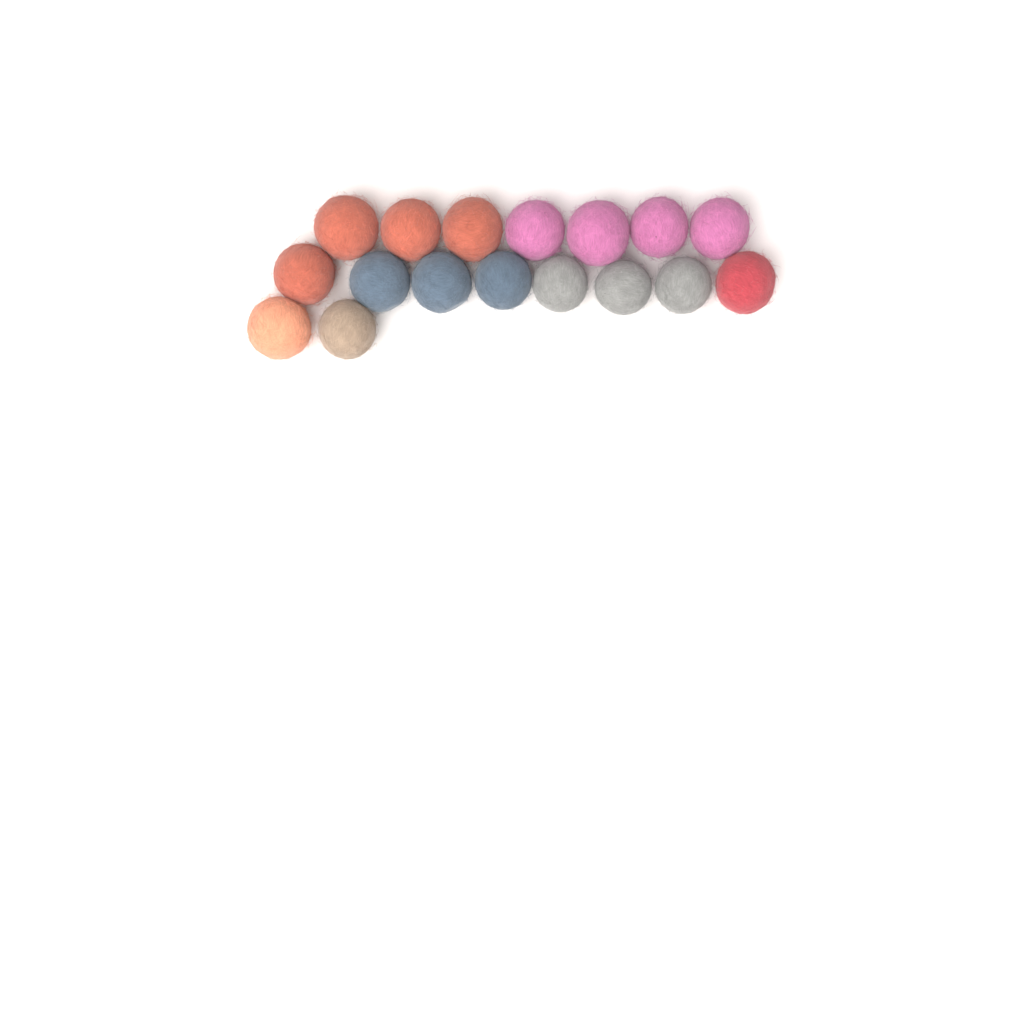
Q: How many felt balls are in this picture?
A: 17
